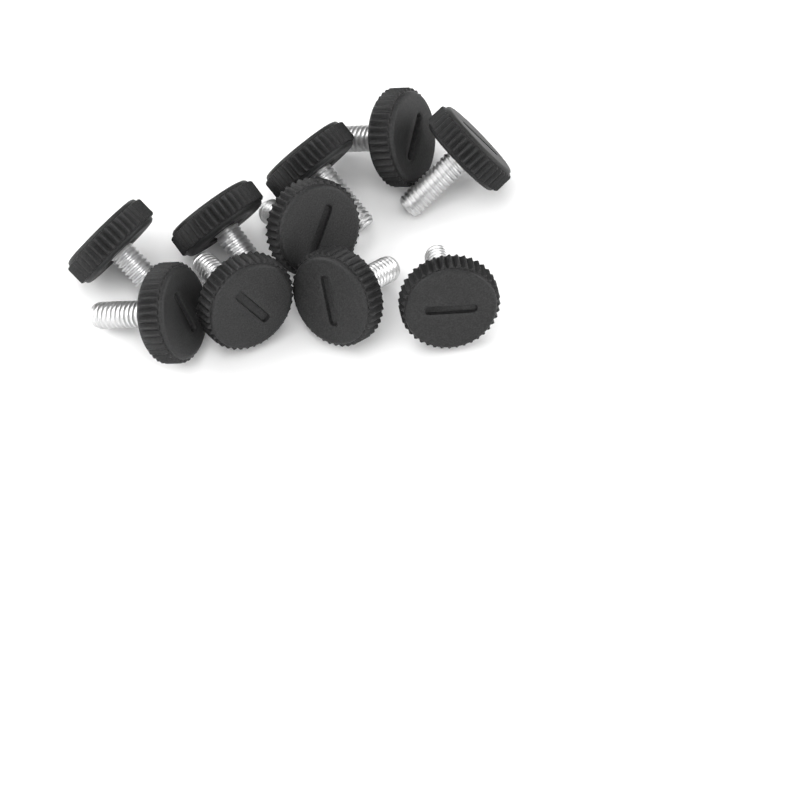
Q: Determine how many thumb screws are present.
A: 10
